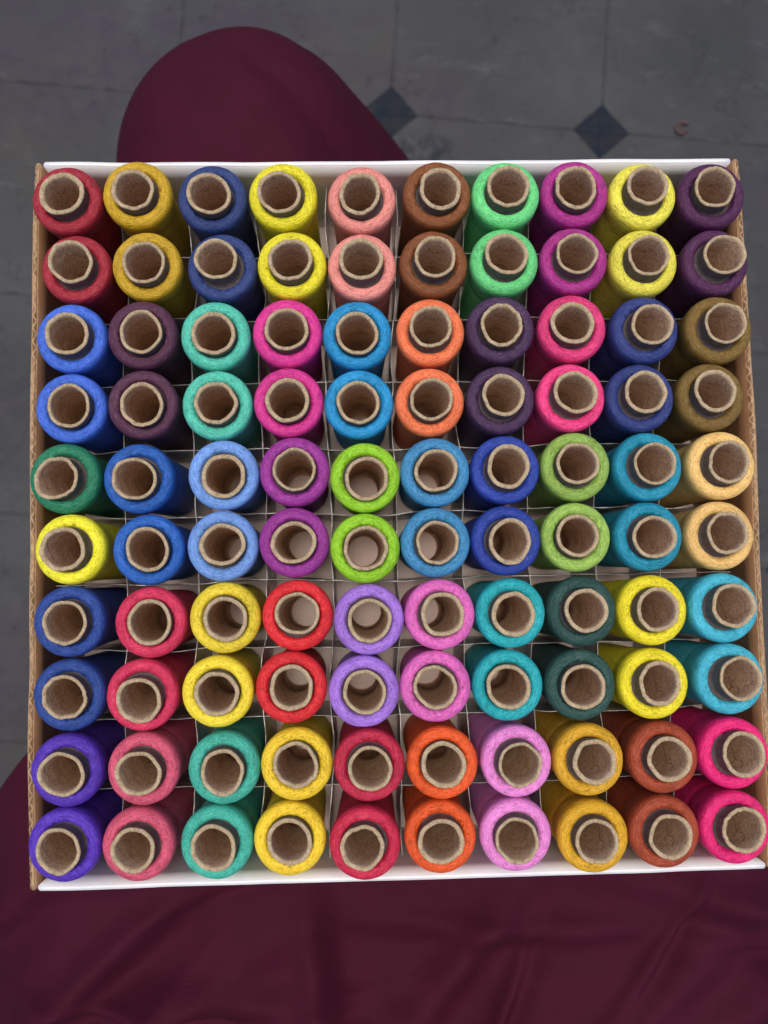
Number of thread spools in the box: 100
